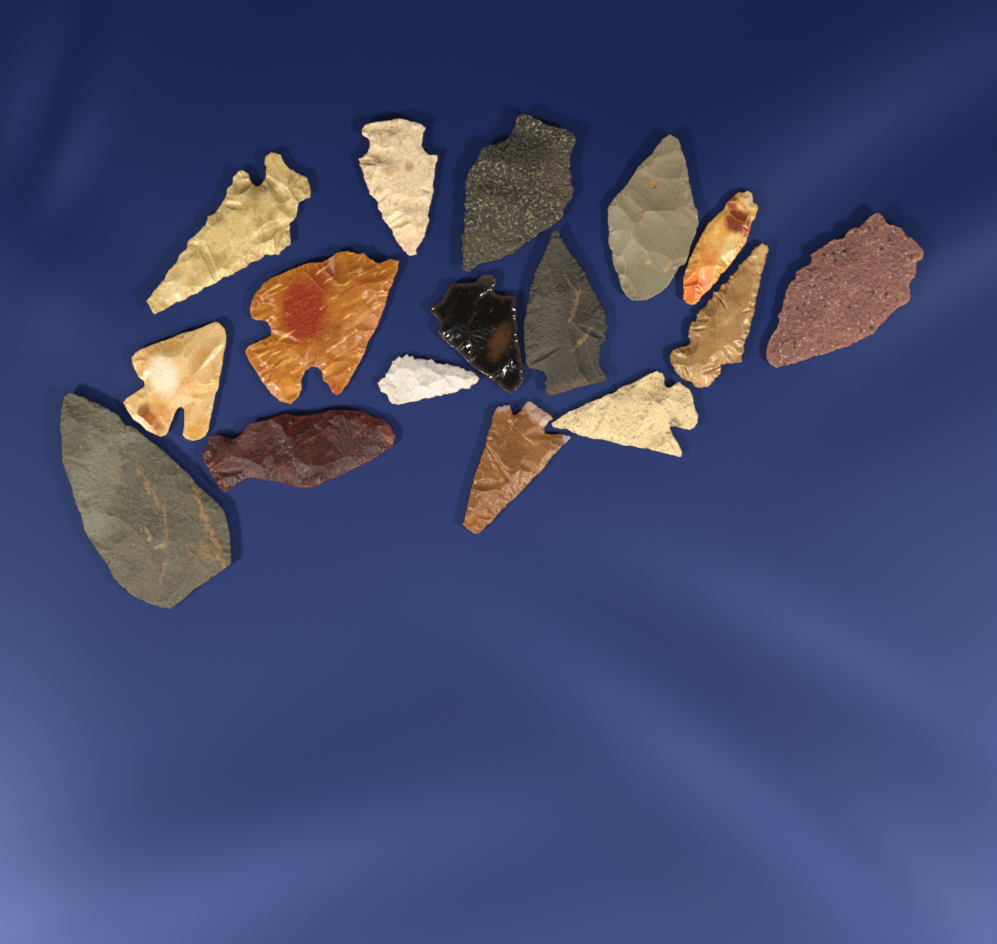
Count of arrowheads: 16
